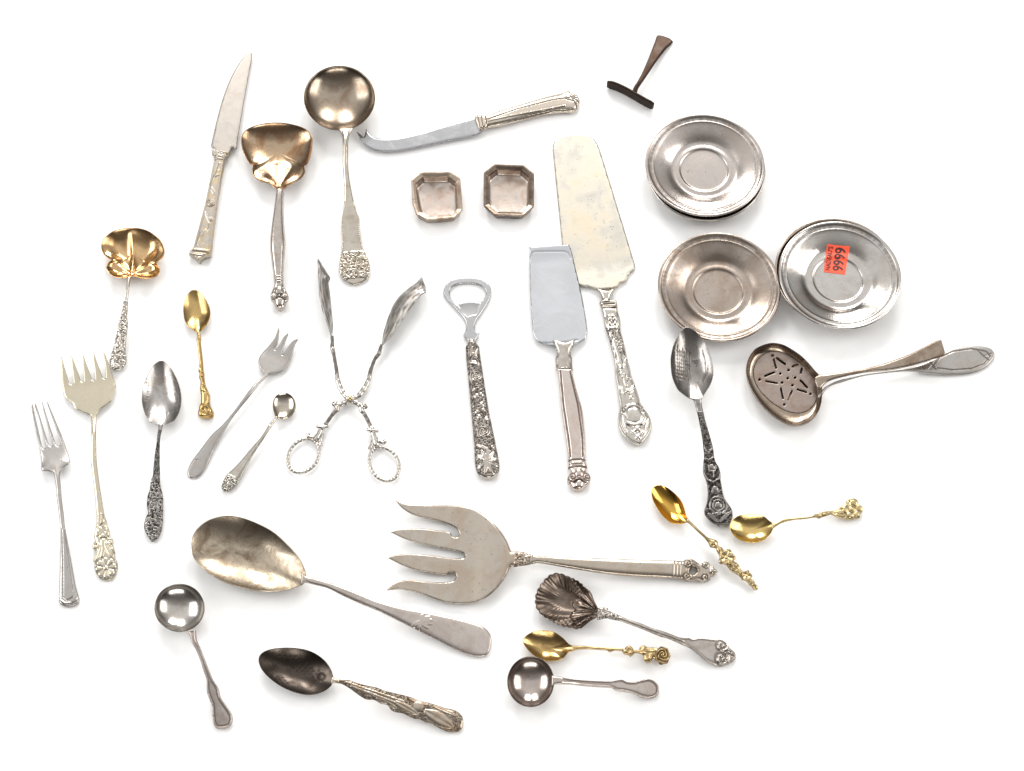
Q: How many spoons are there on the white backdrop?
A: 16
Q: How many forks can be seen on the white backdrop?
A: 4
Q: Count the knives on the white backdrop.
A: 2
